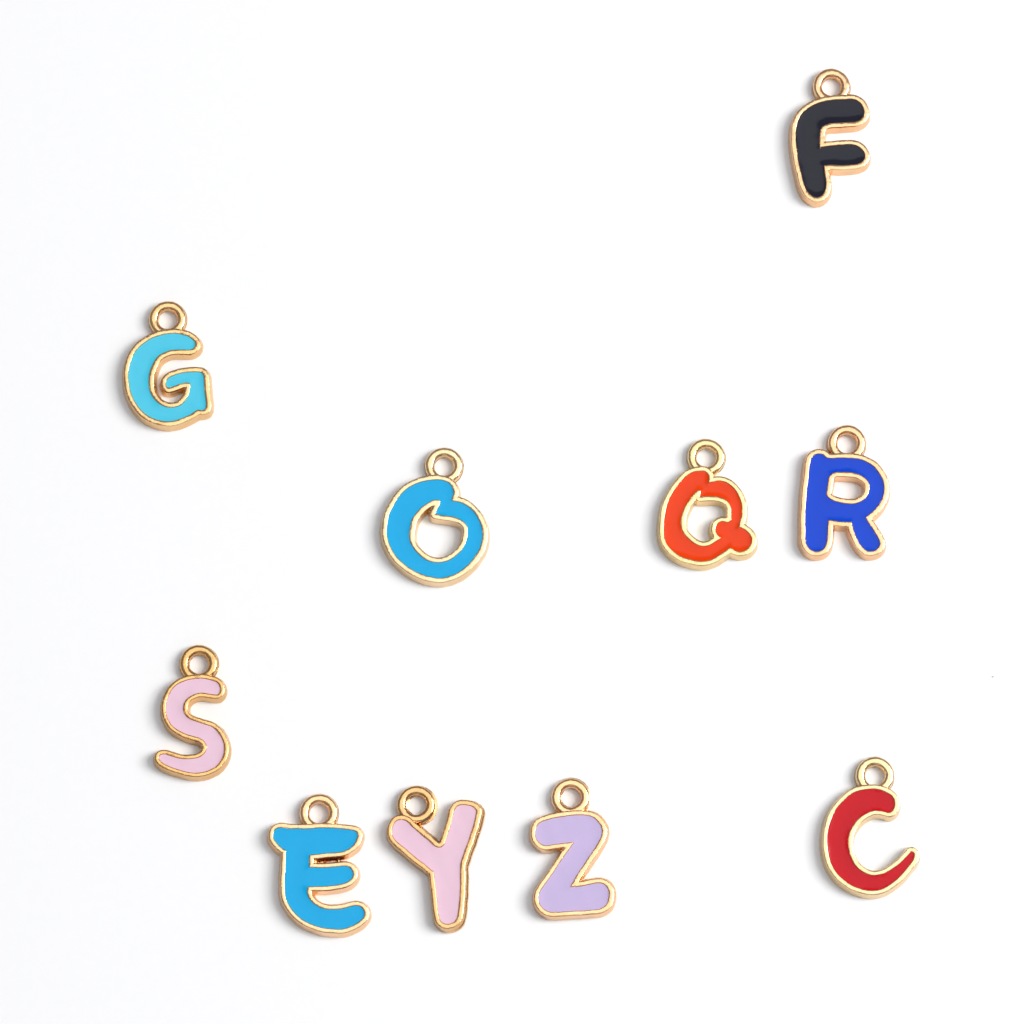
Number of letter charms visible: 10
